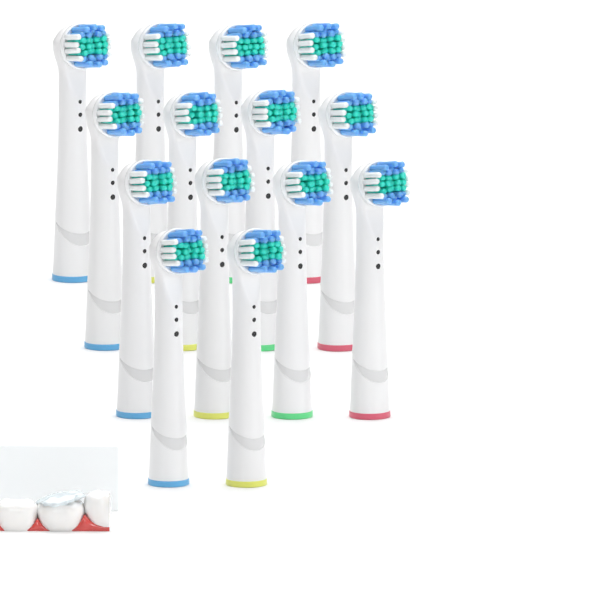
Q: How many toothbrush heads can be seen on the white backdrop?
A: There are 14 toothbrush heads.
